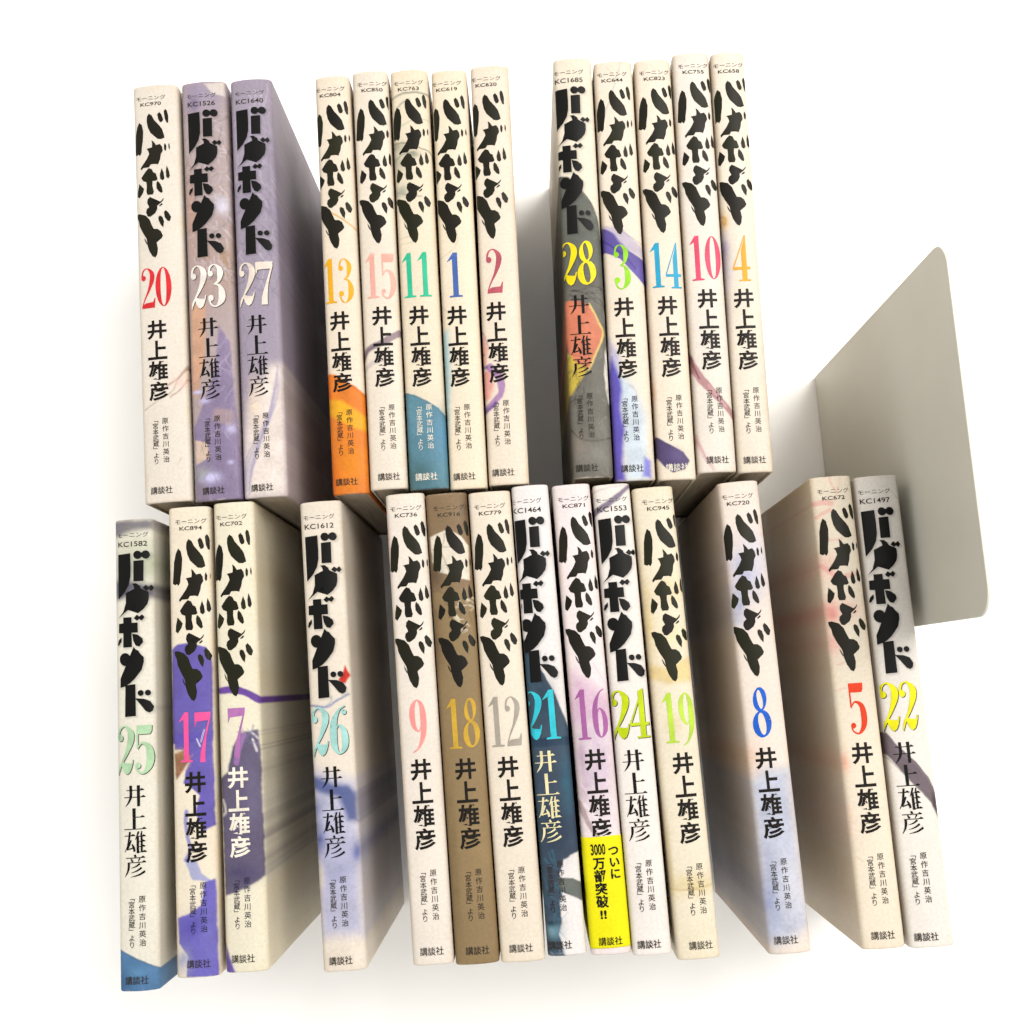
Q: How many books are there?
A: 27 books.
